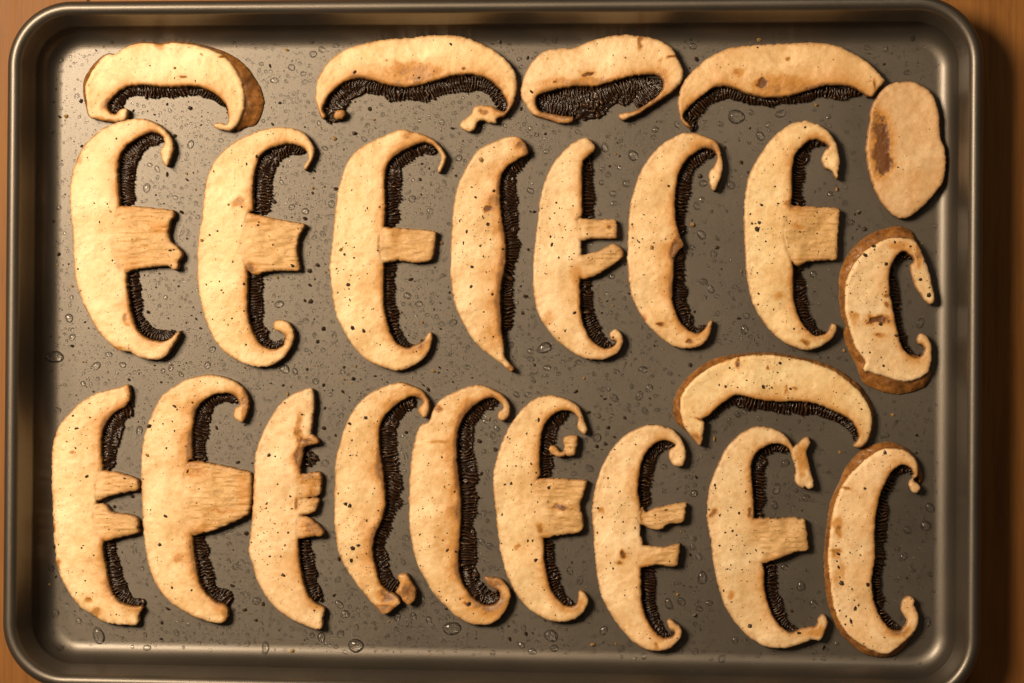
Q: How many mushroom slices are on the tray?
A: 23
